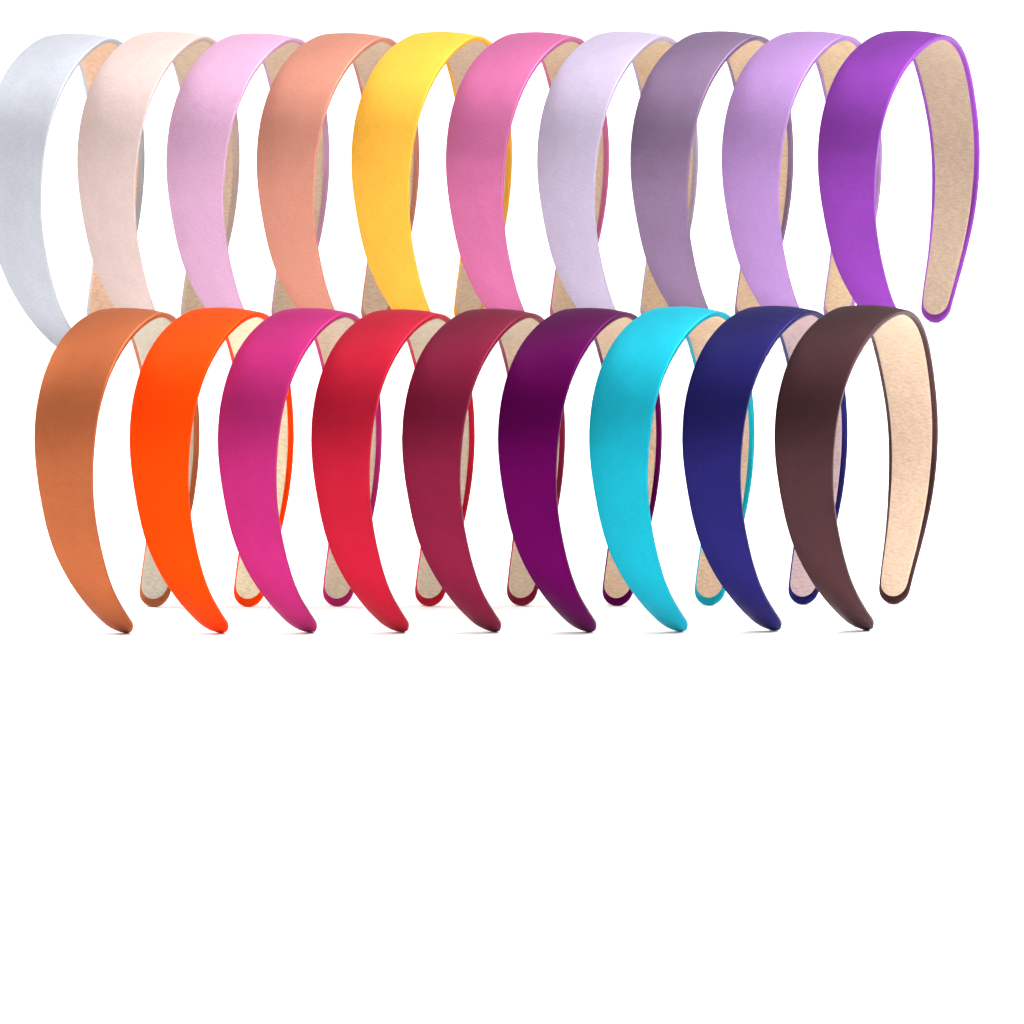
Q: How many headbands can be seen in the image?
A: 19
